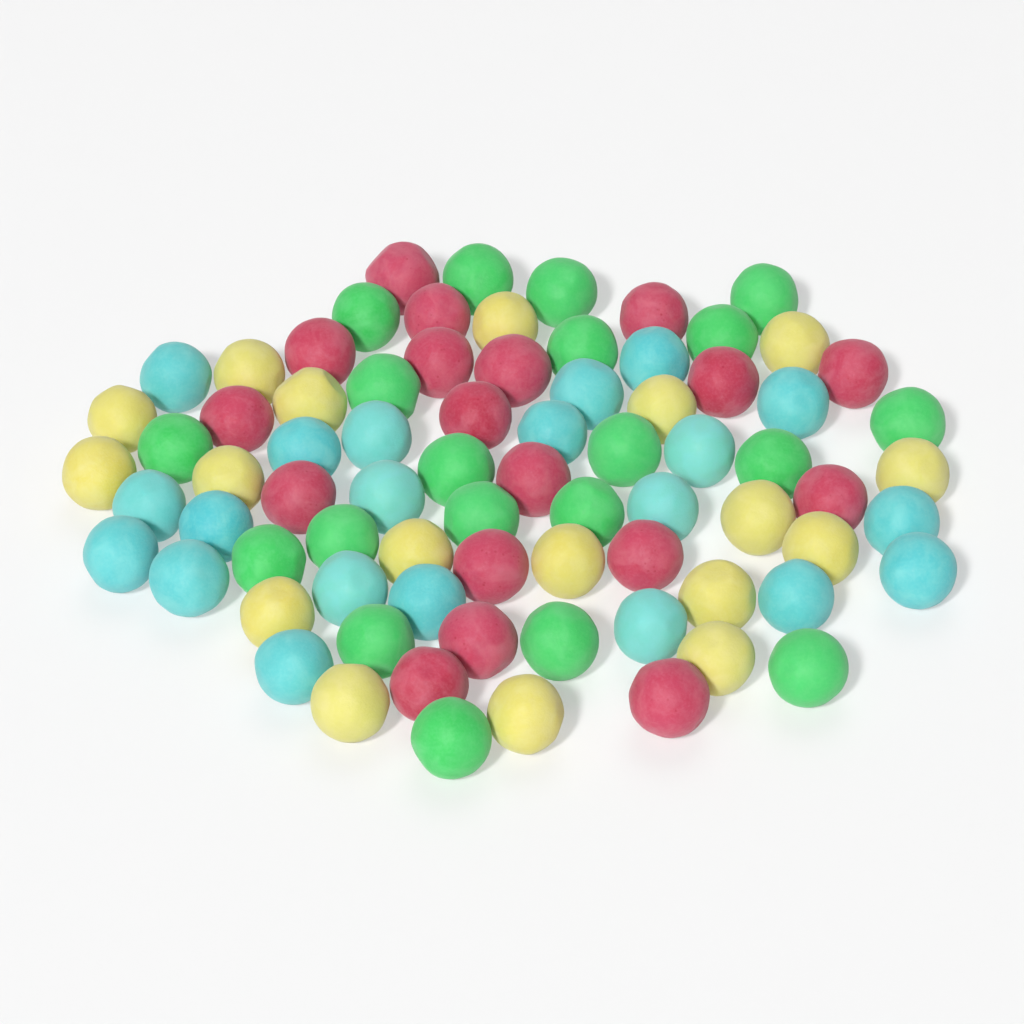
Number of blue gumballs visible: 21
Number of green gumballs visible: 20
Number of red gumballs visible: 18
